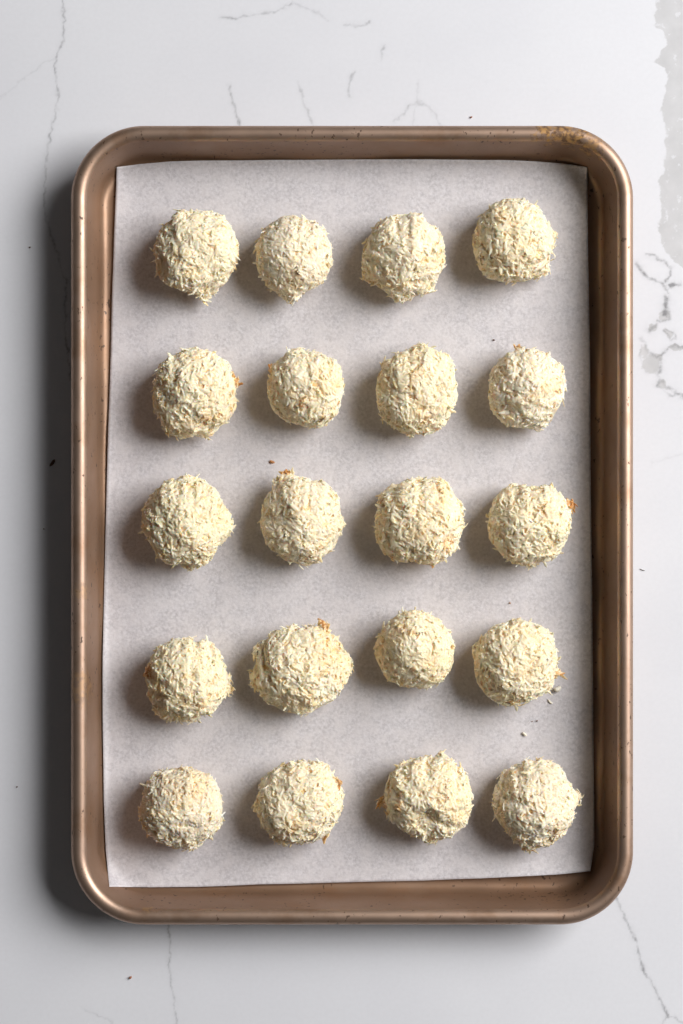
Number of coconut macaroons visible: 20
